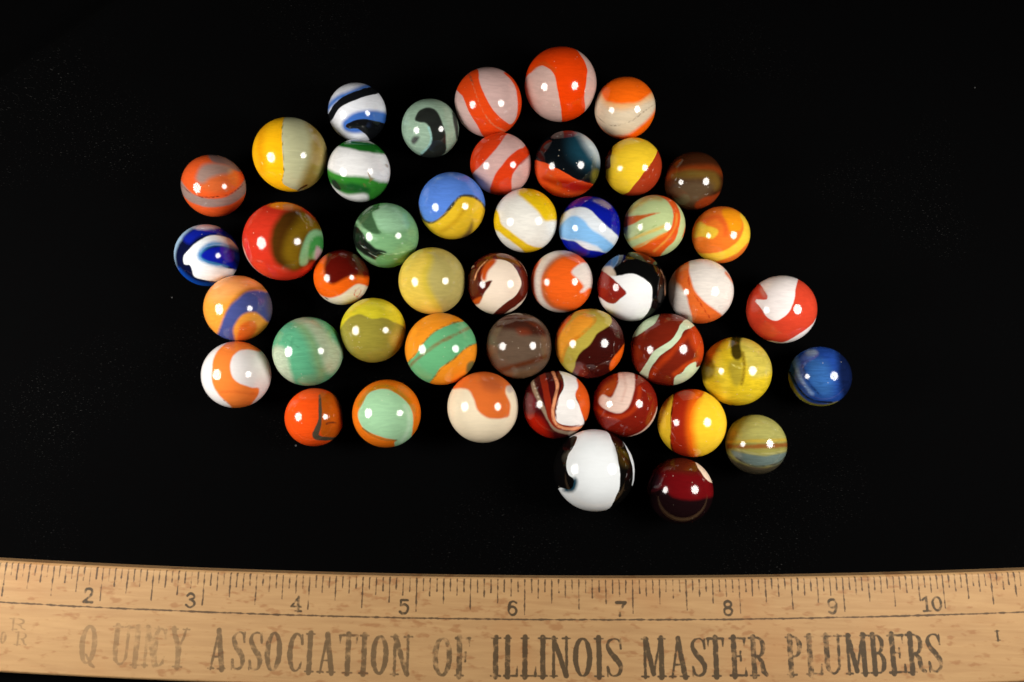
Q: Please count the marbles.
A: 46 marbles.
